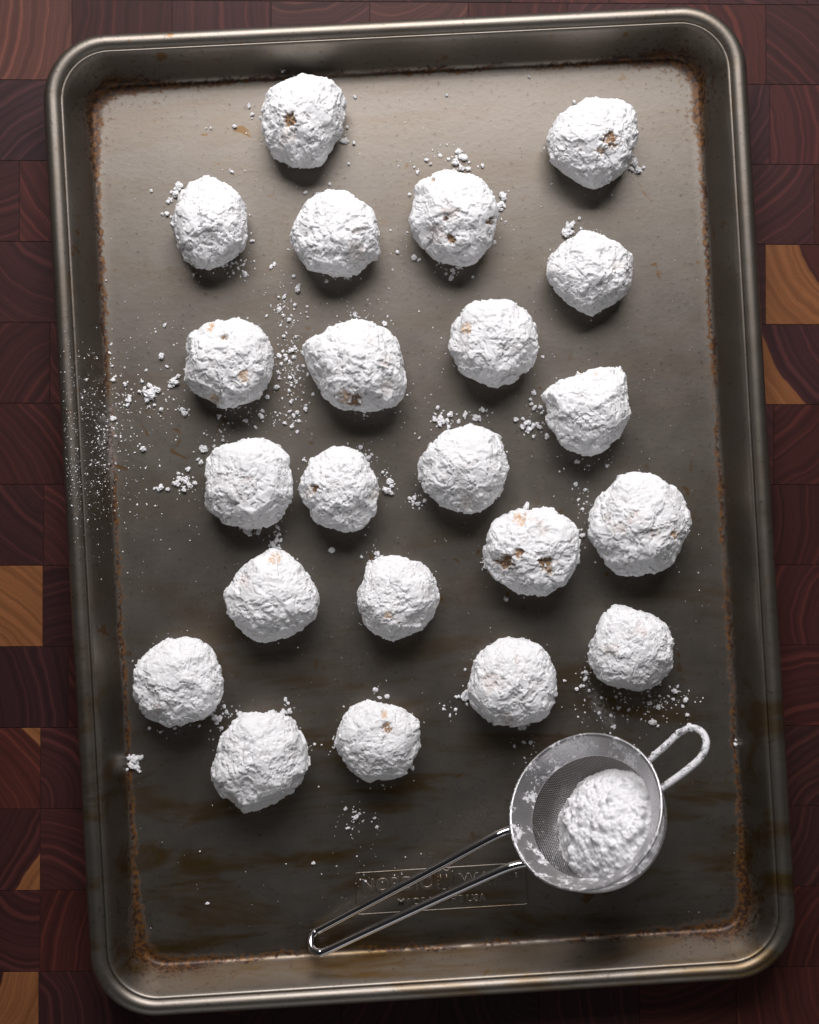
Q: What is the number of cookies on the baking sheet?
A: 22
